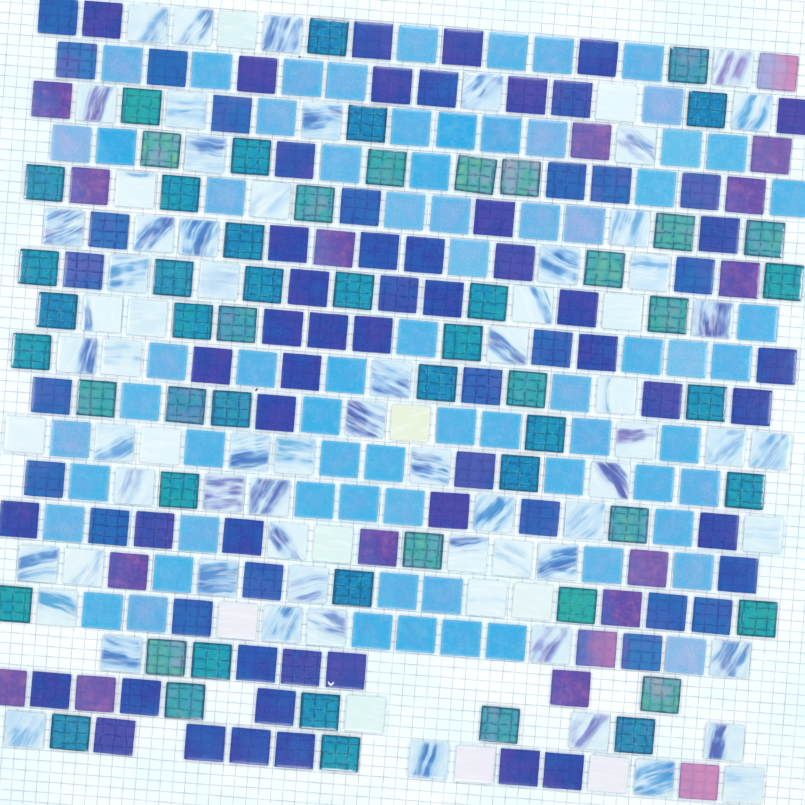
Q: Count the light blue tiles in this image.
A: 69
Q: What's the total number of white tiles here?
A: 78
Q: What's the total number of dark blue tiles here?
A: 72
